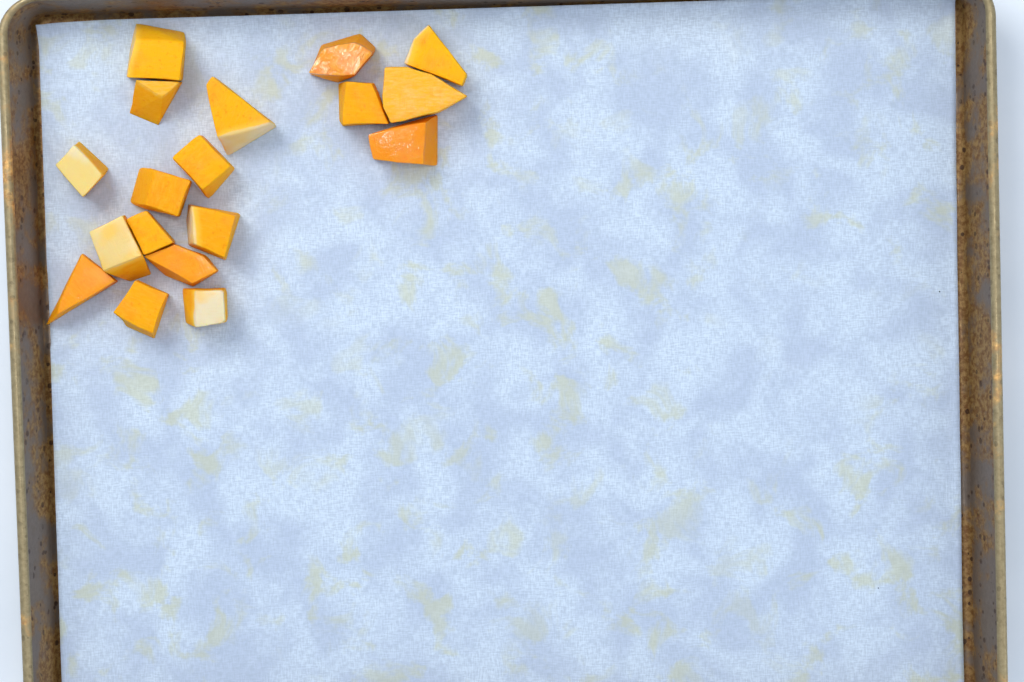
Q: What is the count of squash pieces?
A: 18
